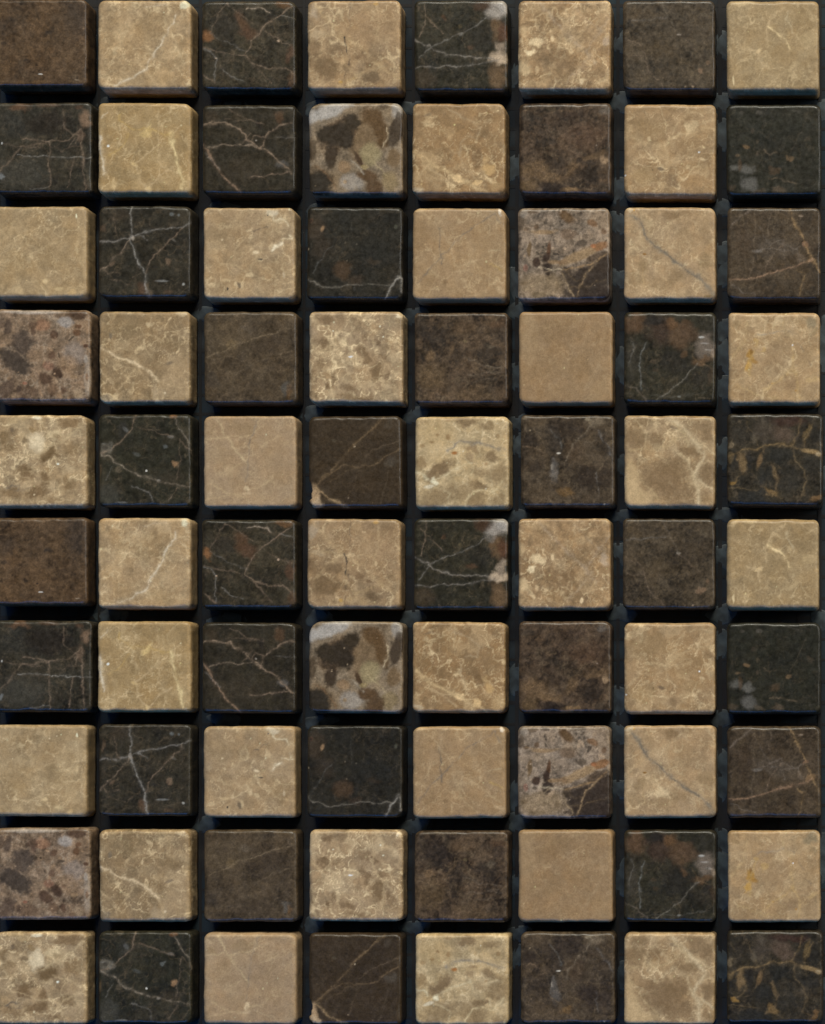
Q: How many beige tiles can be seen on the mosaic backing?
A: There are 38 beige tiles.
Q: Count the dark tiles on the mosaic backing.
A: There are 36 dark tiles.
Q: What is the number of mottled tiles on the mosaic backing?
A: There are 6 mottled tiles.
